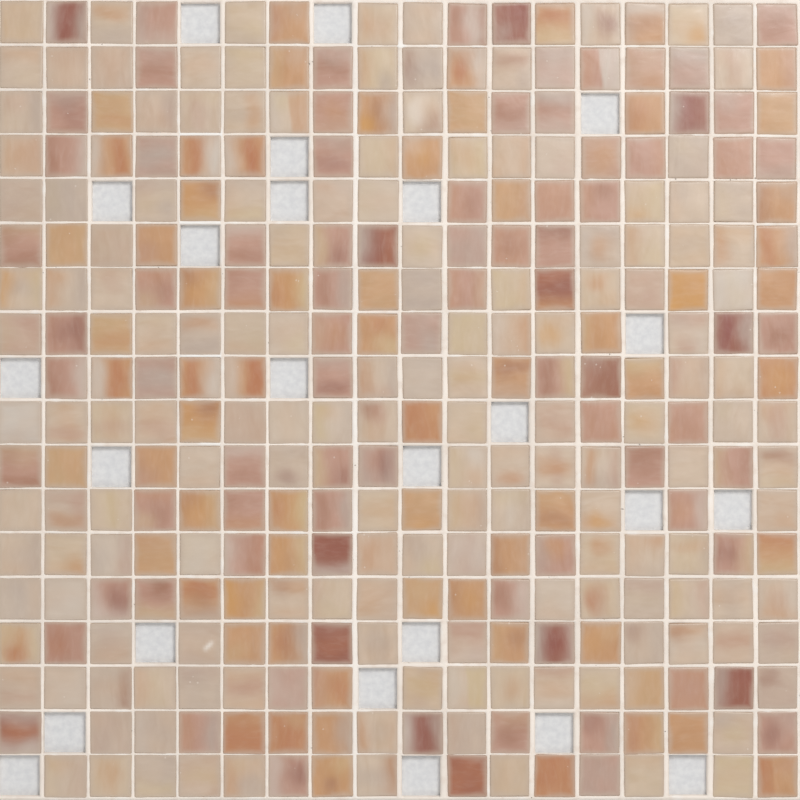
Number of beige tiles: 152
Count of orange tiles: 65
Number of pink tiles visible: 69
